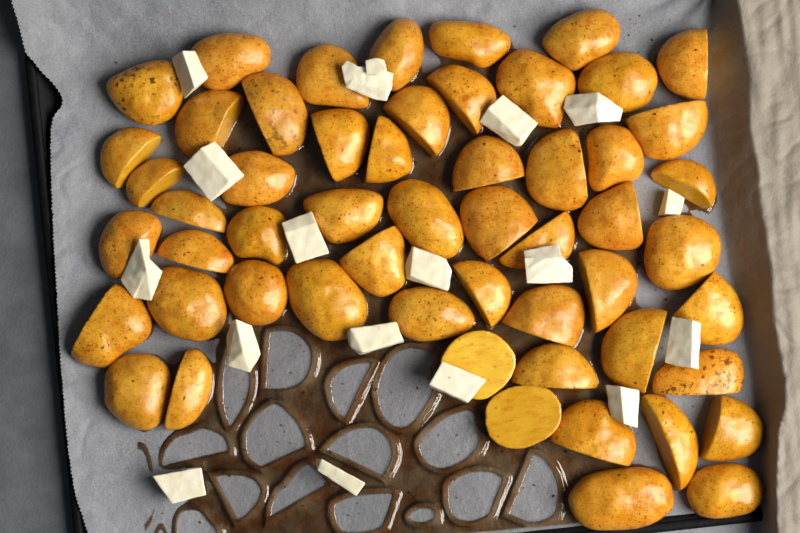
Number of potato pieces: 55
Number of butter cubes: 17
